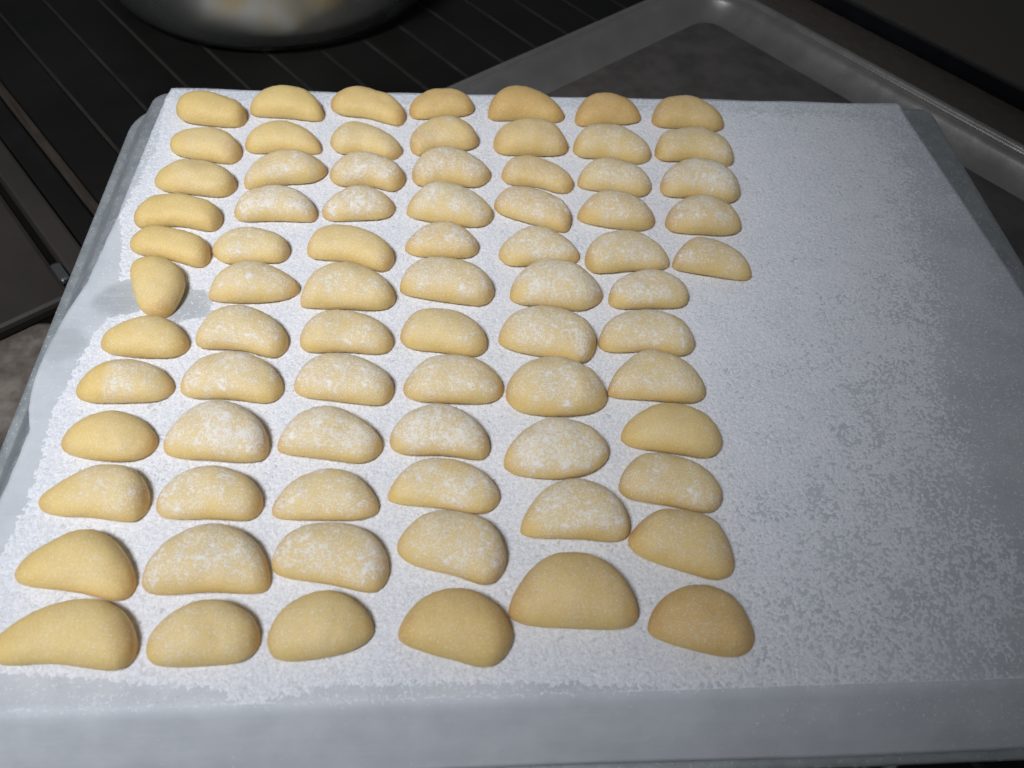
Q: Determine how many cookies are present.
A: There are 76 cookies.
